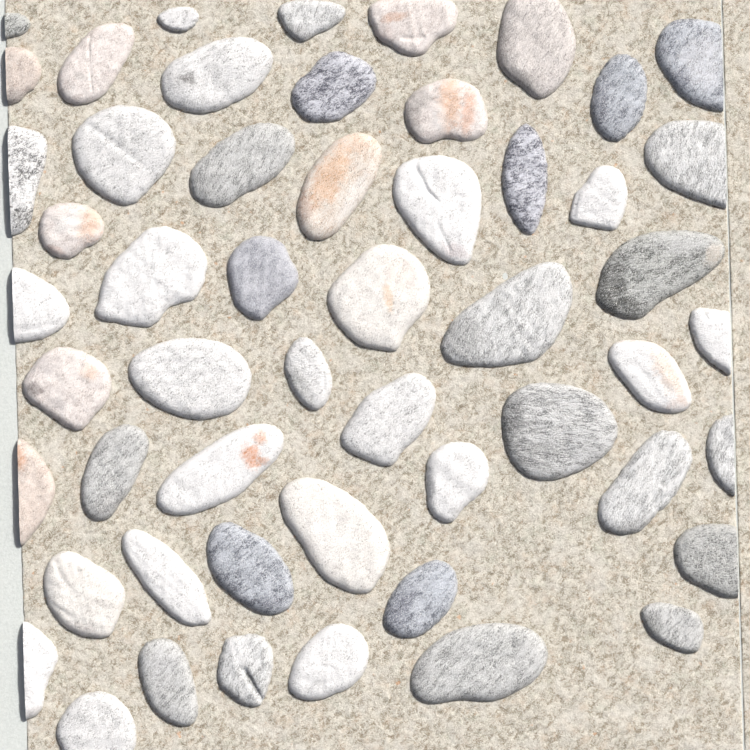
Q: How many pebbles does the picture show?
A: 53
